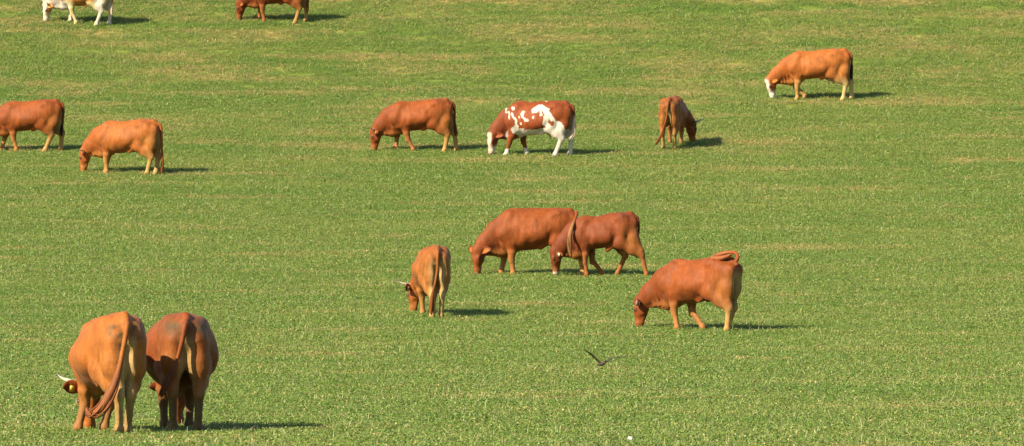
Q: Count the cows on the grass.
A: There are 14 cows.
